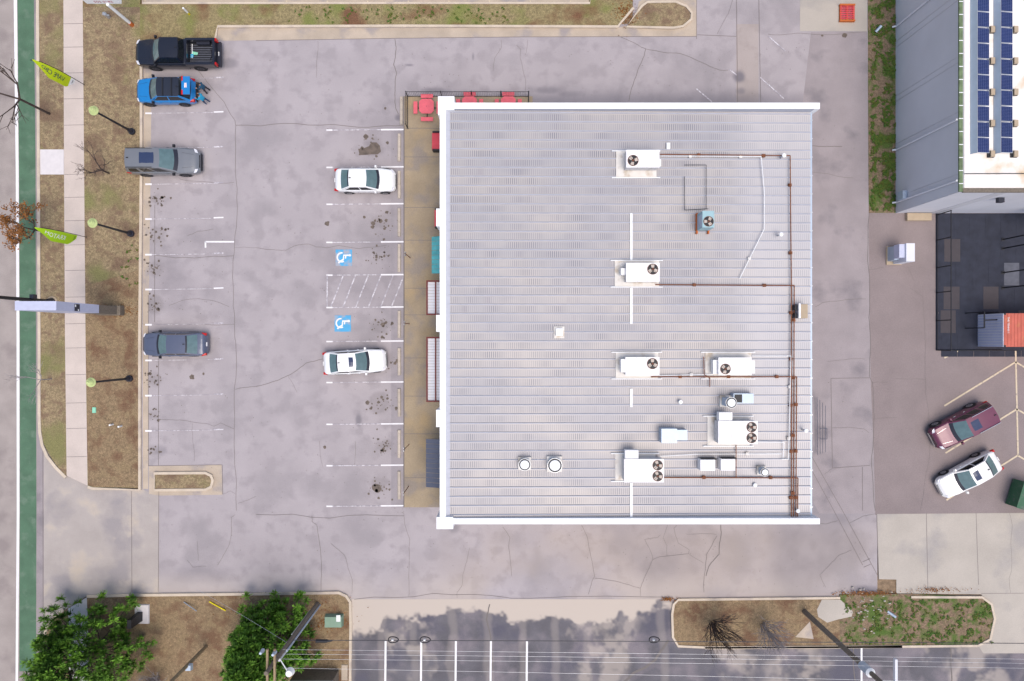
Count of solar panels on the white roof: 20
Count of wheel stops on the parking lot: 10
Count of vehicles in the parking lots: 8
